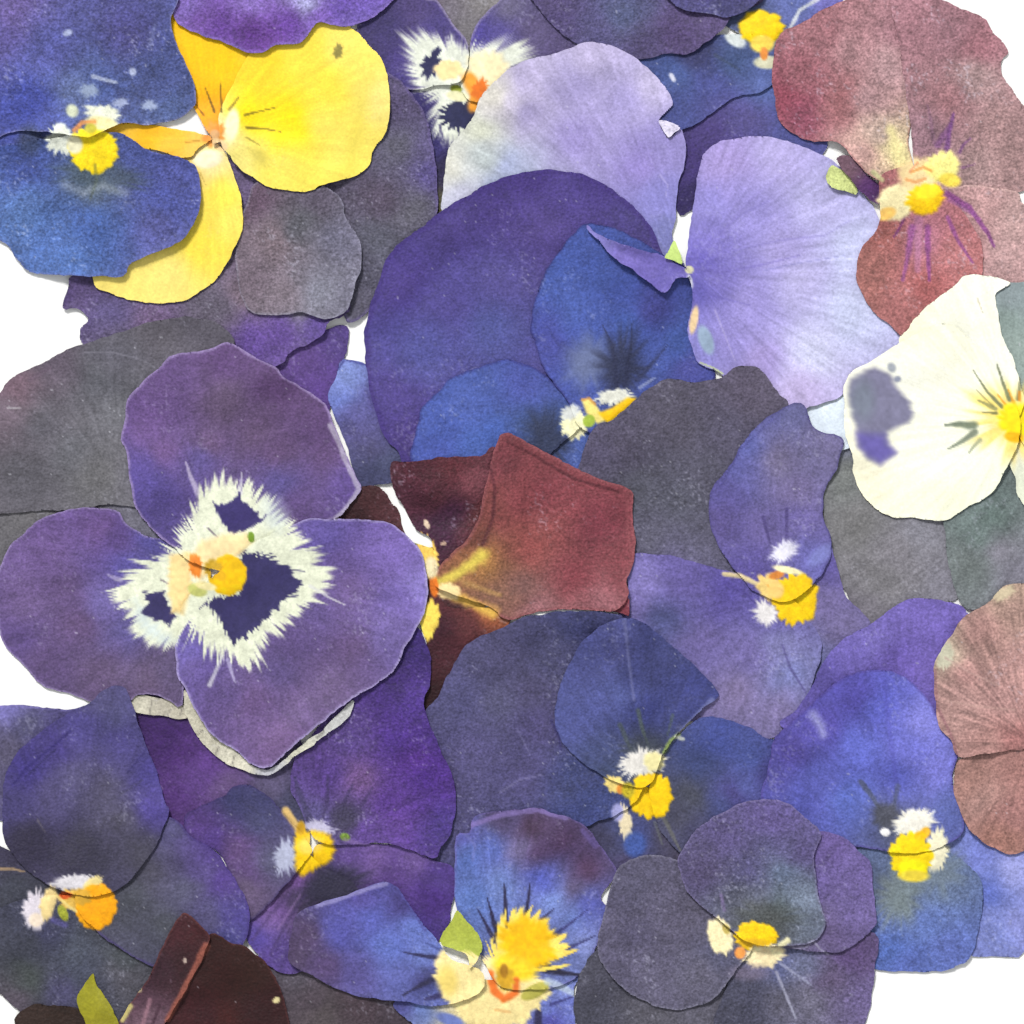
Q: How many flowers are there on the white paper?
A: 25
